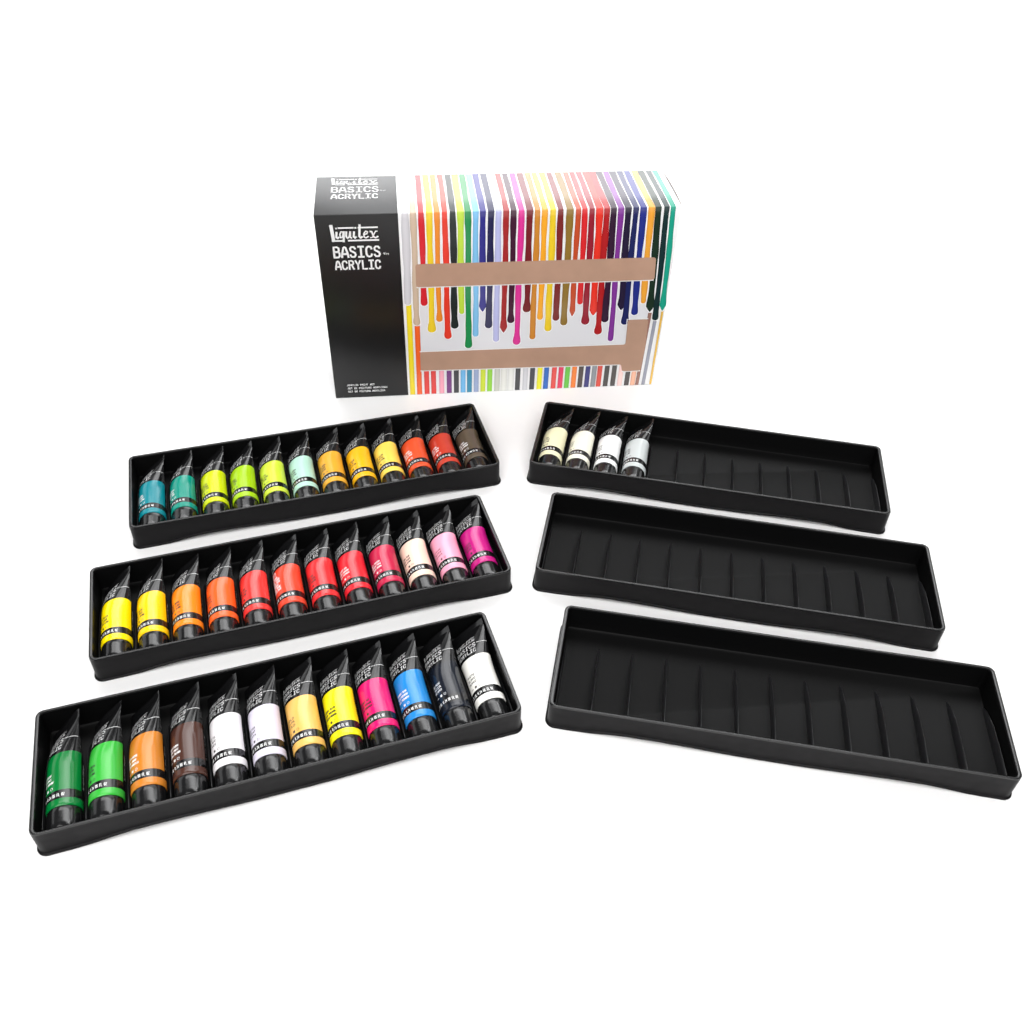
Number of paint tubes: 40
